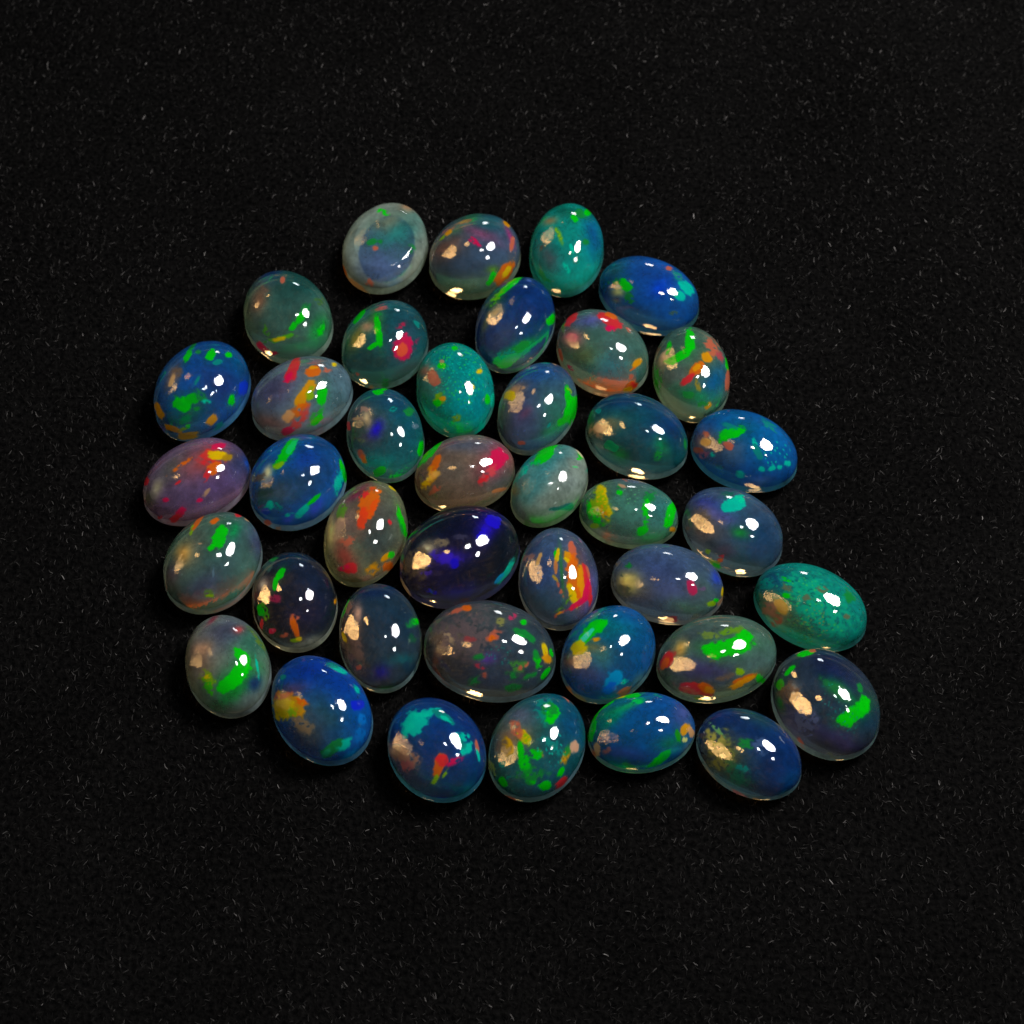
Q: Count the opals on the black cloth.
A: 40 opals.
